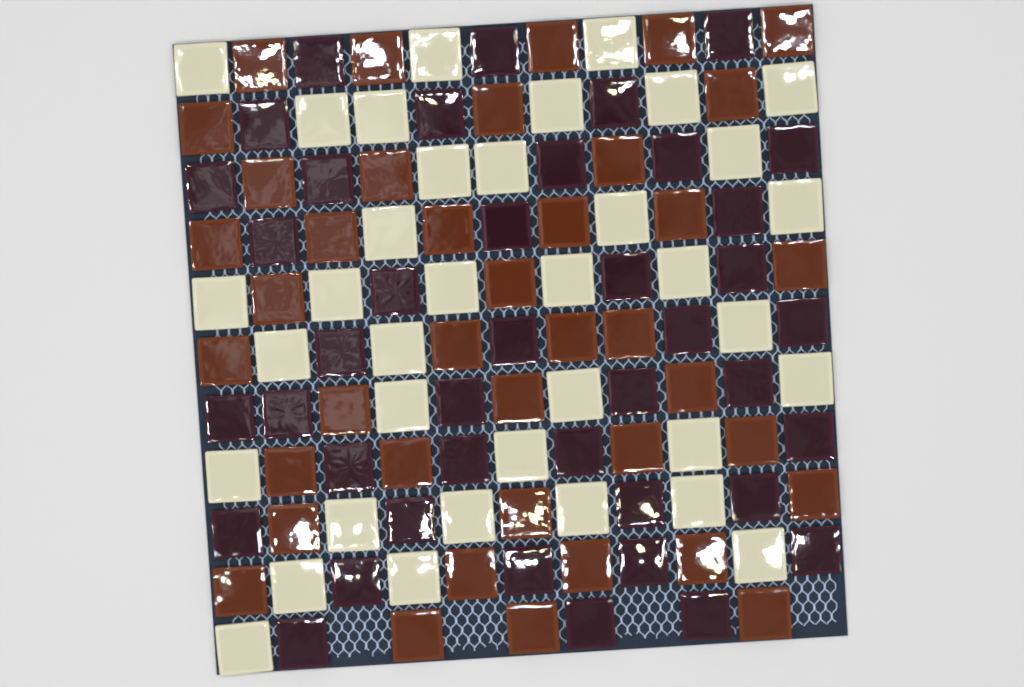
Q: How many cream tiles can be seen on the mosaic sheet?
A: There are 36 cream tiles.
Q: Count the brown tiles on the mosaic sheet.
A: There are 40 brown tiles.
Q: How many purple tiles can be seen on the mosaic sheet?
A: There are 41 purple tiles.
